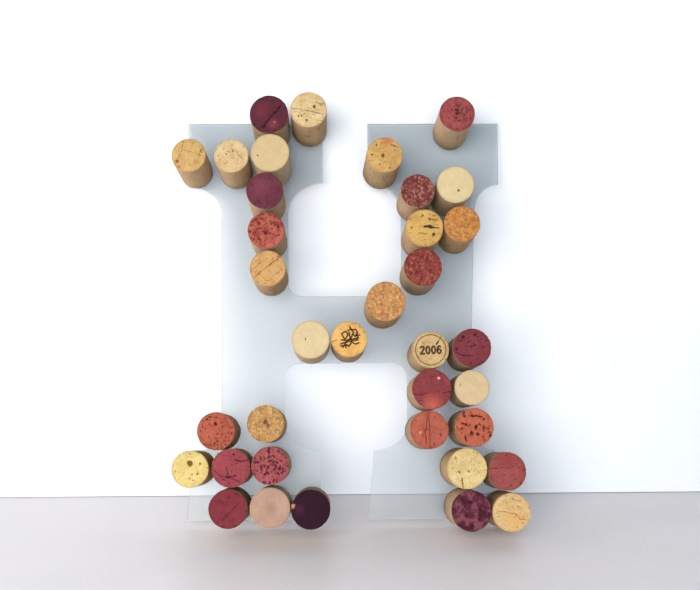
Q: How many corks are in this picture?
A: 36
